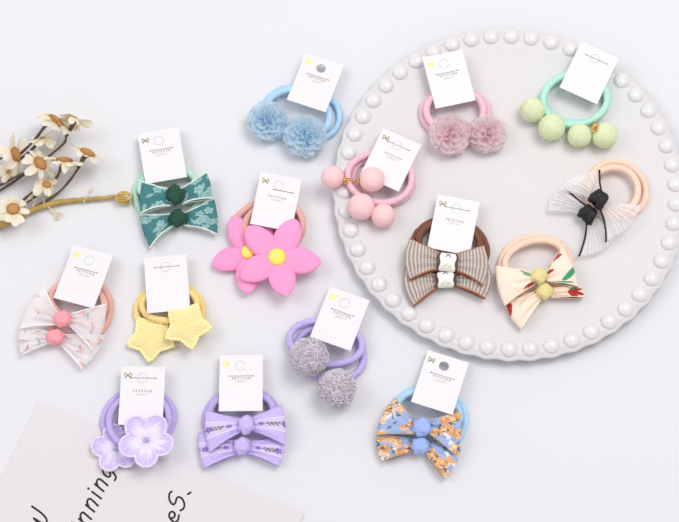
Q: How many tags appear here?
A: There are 13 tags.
